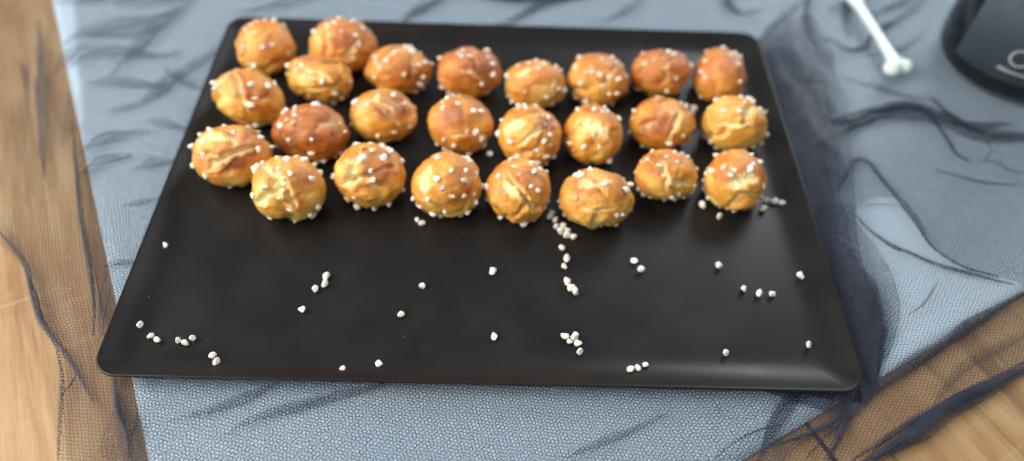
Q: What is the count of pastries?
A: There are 25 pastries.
